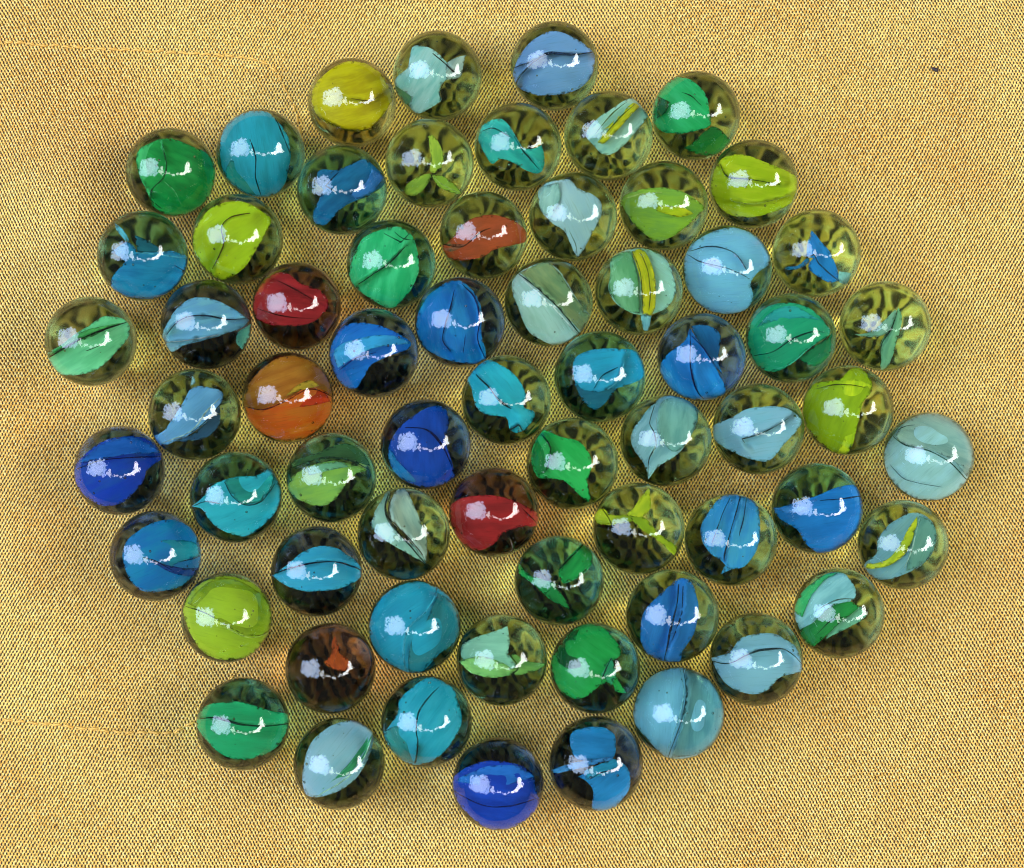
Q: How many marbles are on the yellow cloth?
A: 65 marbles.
